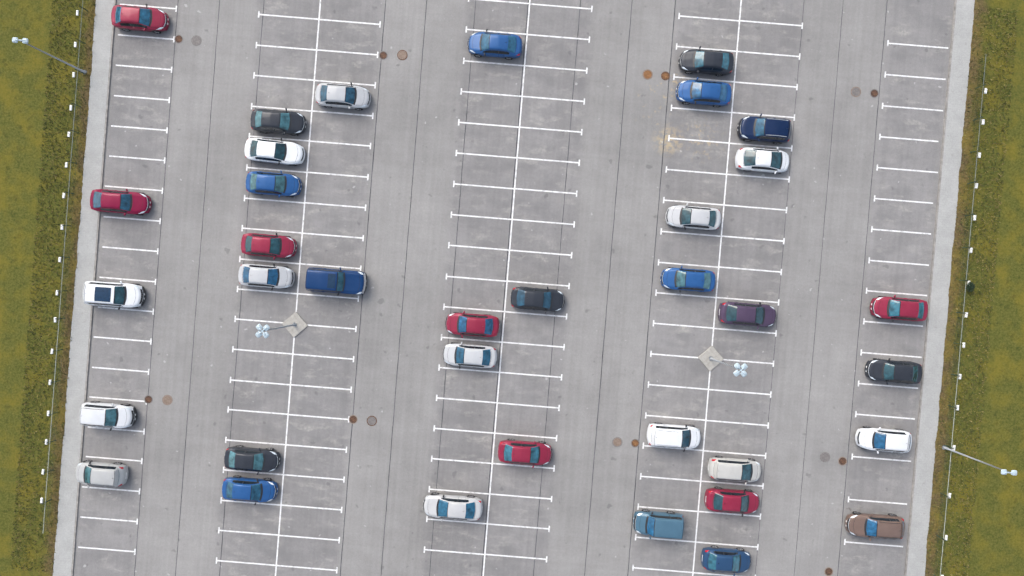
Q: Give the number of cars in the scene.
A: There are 36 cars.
